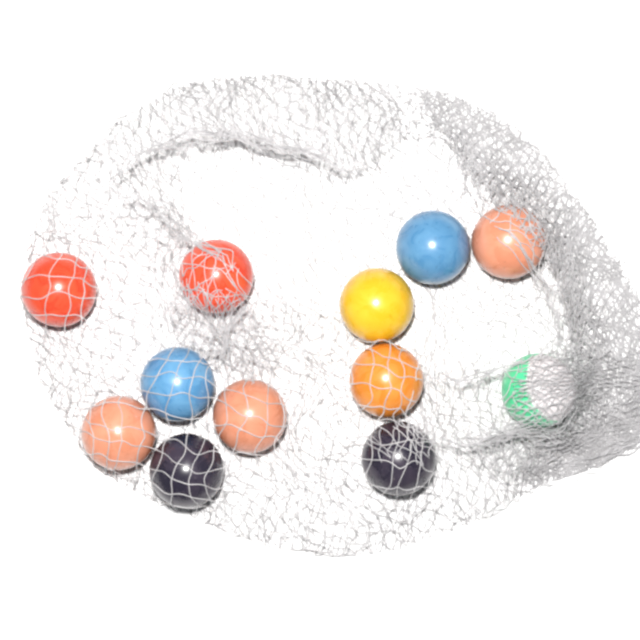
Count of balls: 12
